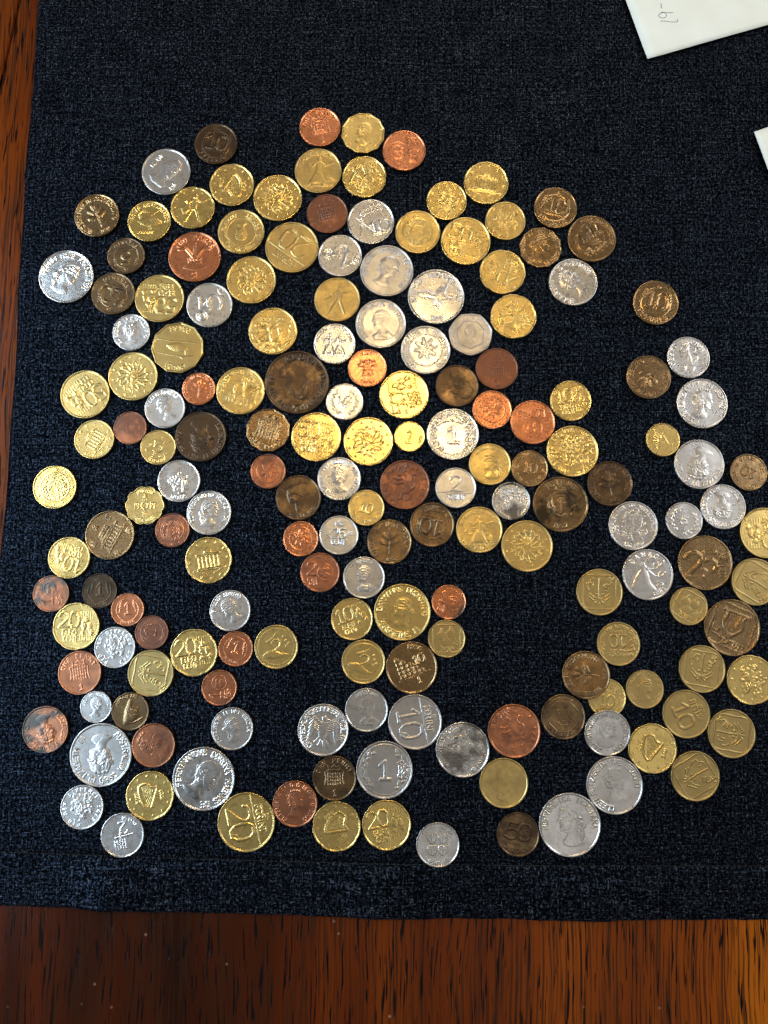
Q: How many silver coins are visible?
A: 47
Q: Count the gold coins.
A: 67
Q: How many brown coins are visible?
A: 30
